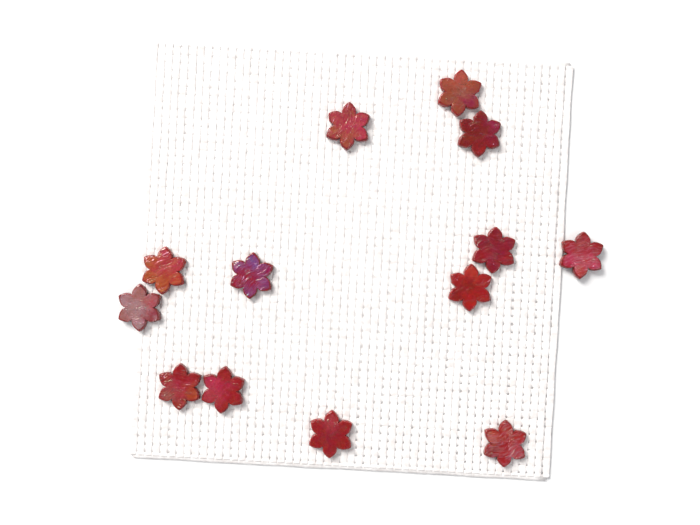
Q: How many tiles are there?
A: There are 13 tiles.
